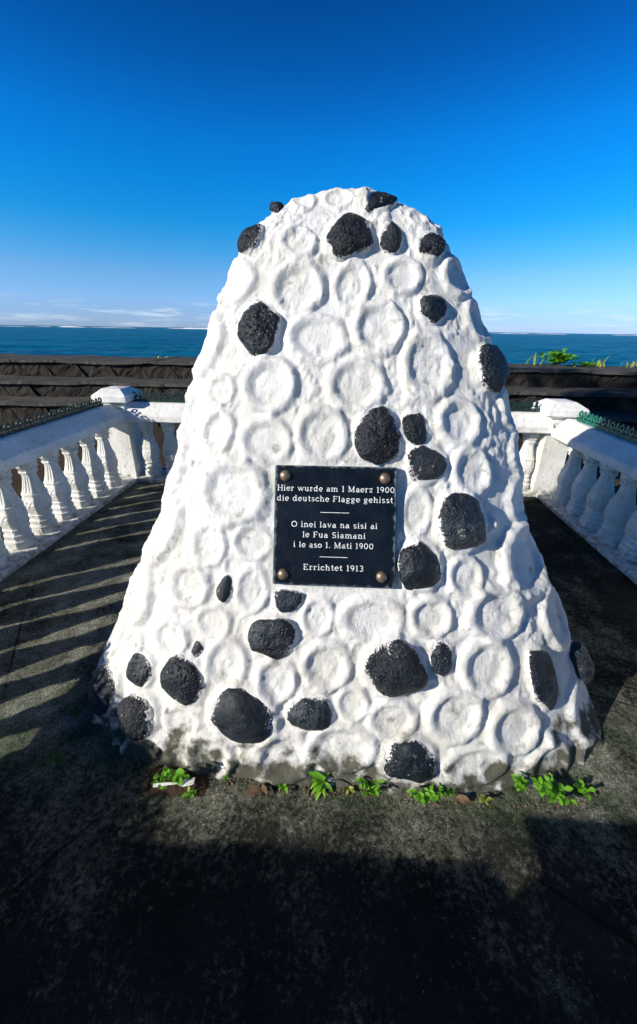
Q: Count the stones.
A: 29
